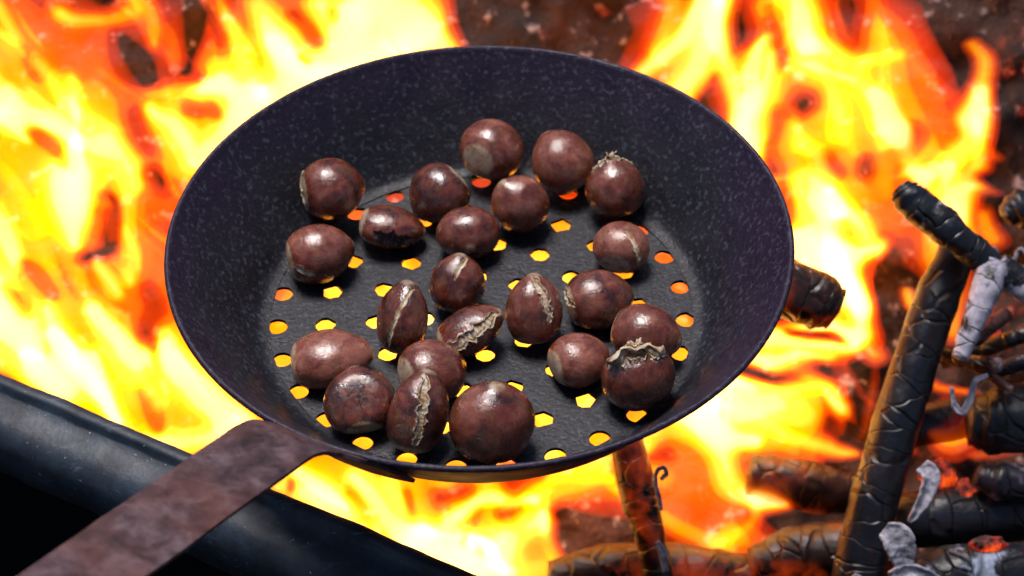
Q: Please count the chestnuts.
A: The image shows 23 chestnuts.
